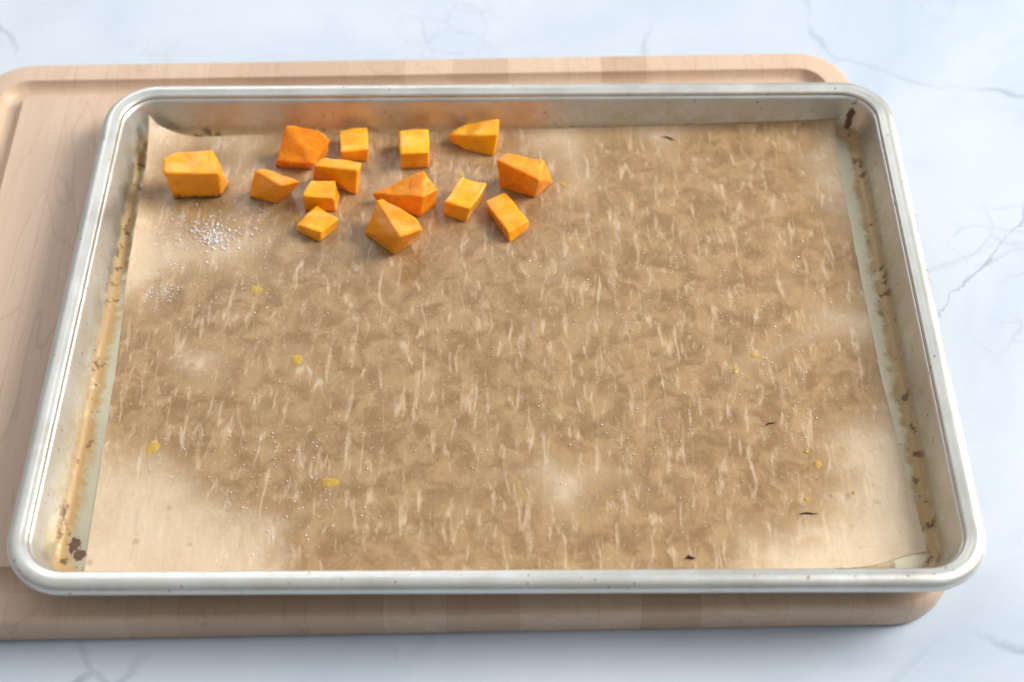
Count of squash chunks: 14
